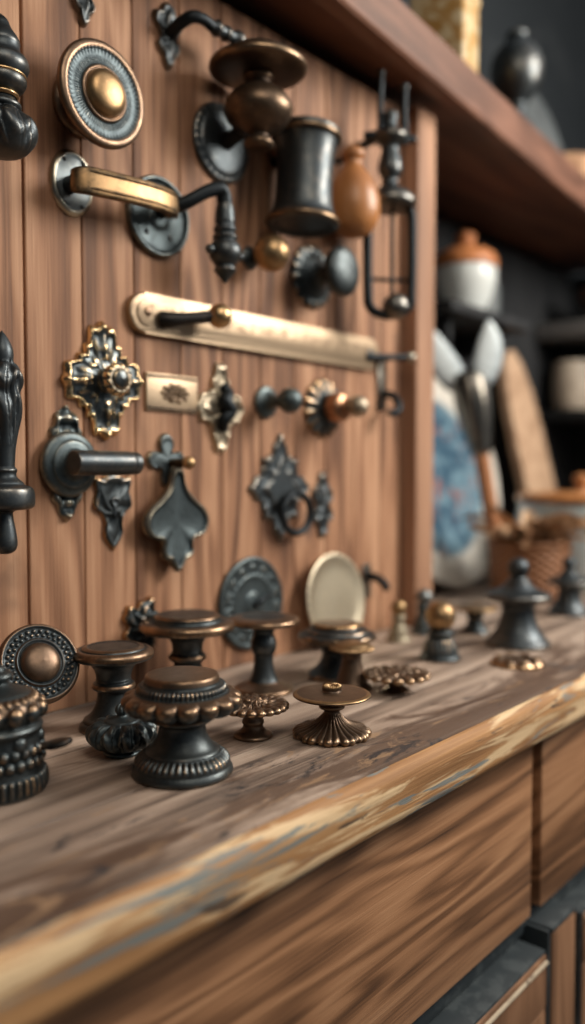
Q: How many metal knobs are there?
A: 24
